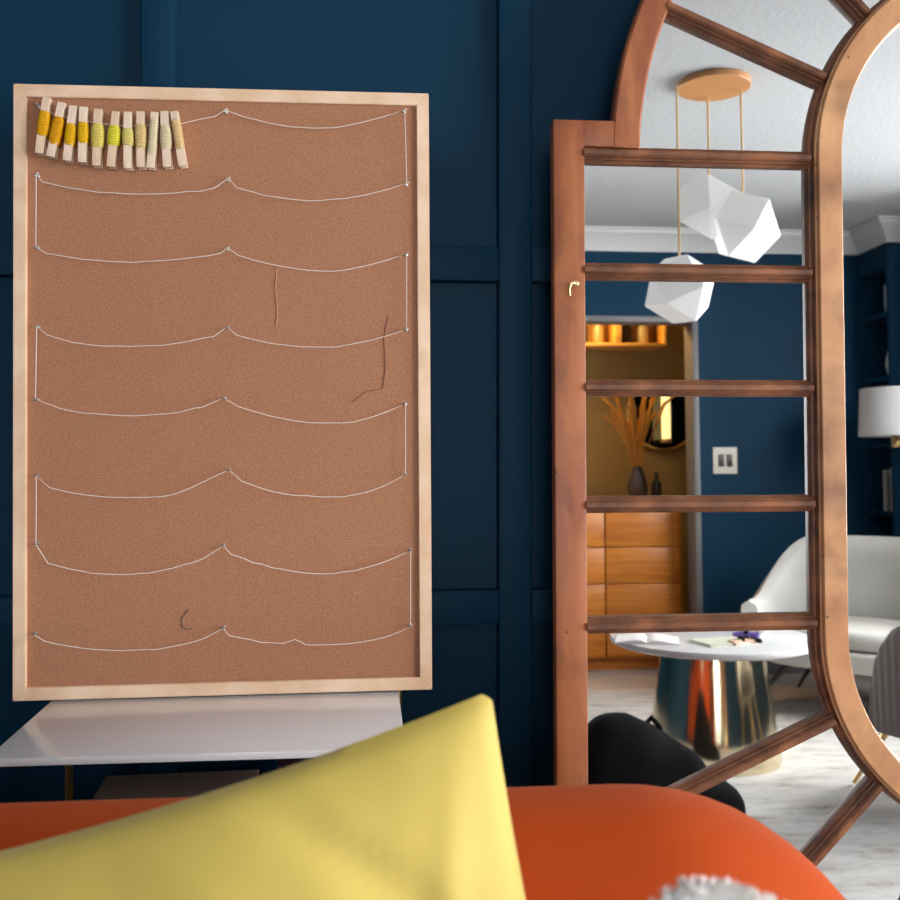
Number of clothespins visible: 11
